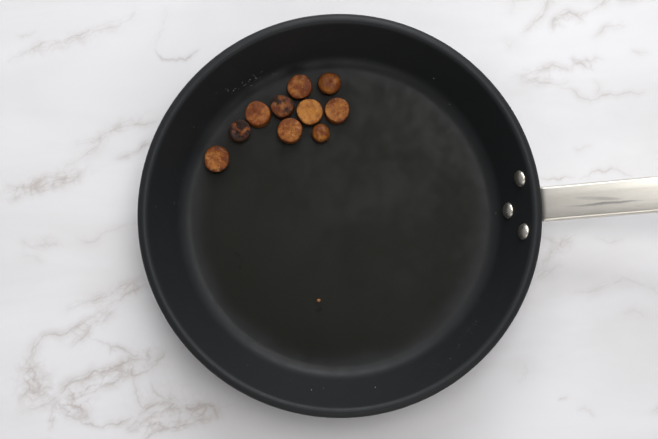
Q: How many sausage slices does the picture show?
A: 10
